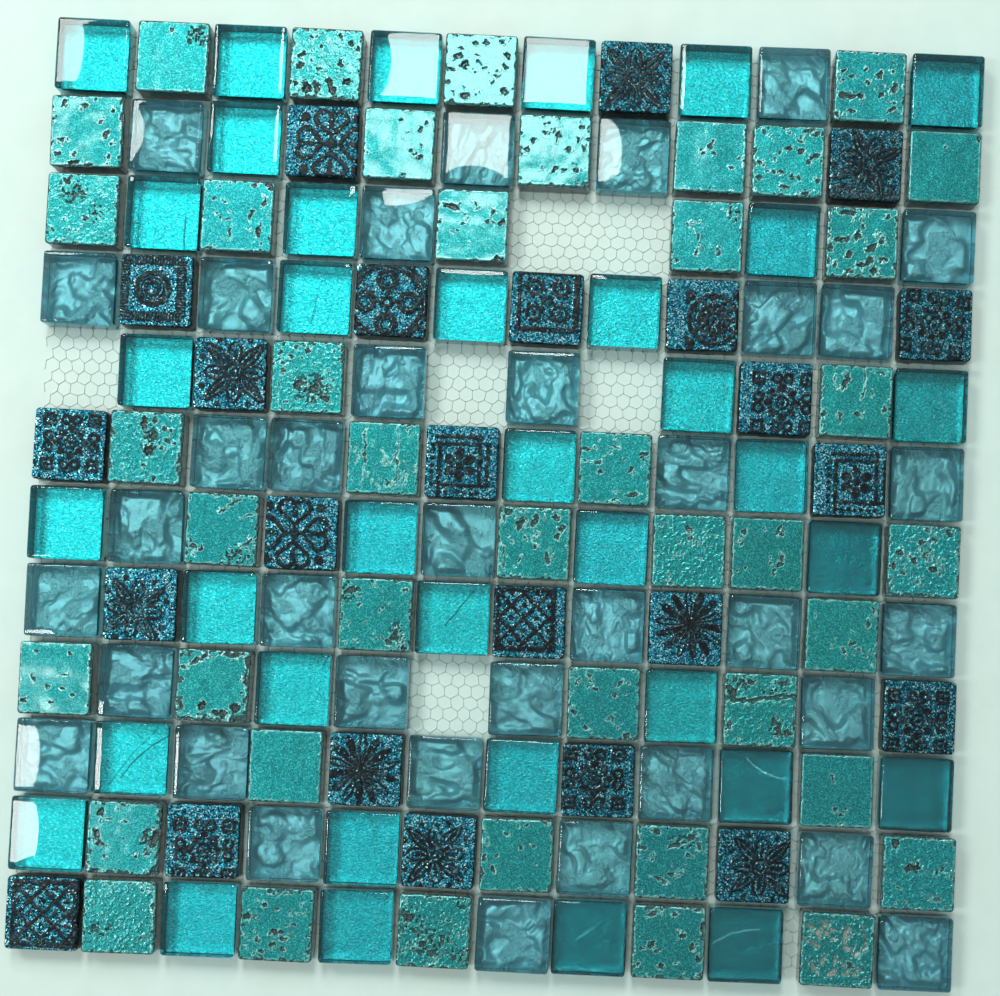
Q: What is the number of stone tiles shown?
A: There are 42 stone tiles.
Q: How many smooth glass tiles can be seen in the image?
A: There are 36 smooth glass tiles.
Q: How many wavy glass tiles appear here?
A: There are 36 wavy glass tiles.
